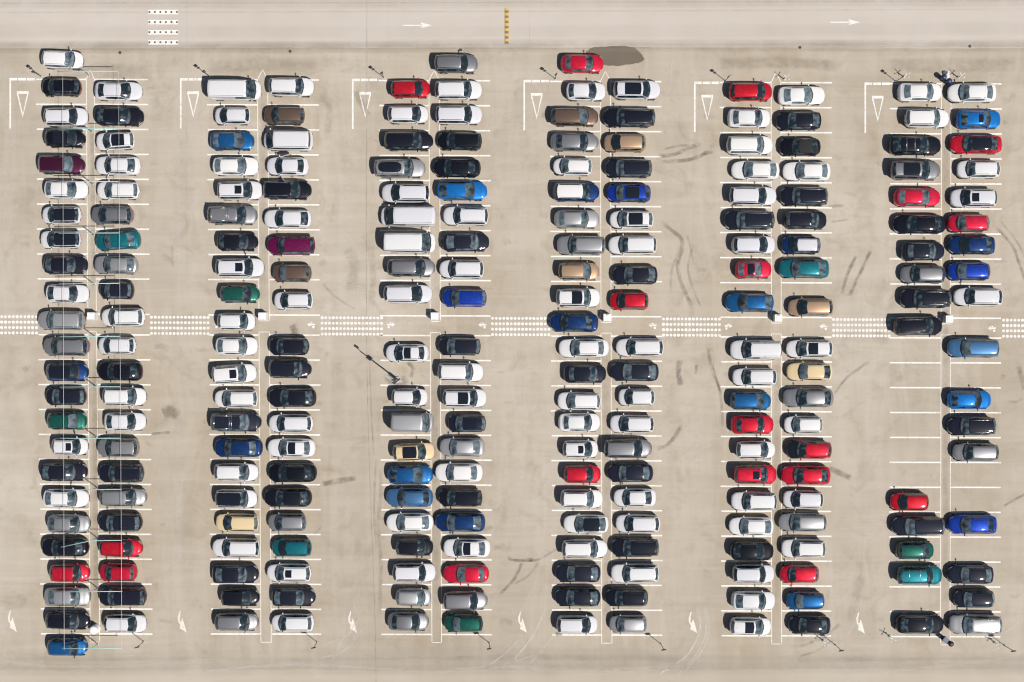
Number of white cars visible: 100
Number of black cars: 59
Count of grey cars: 30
